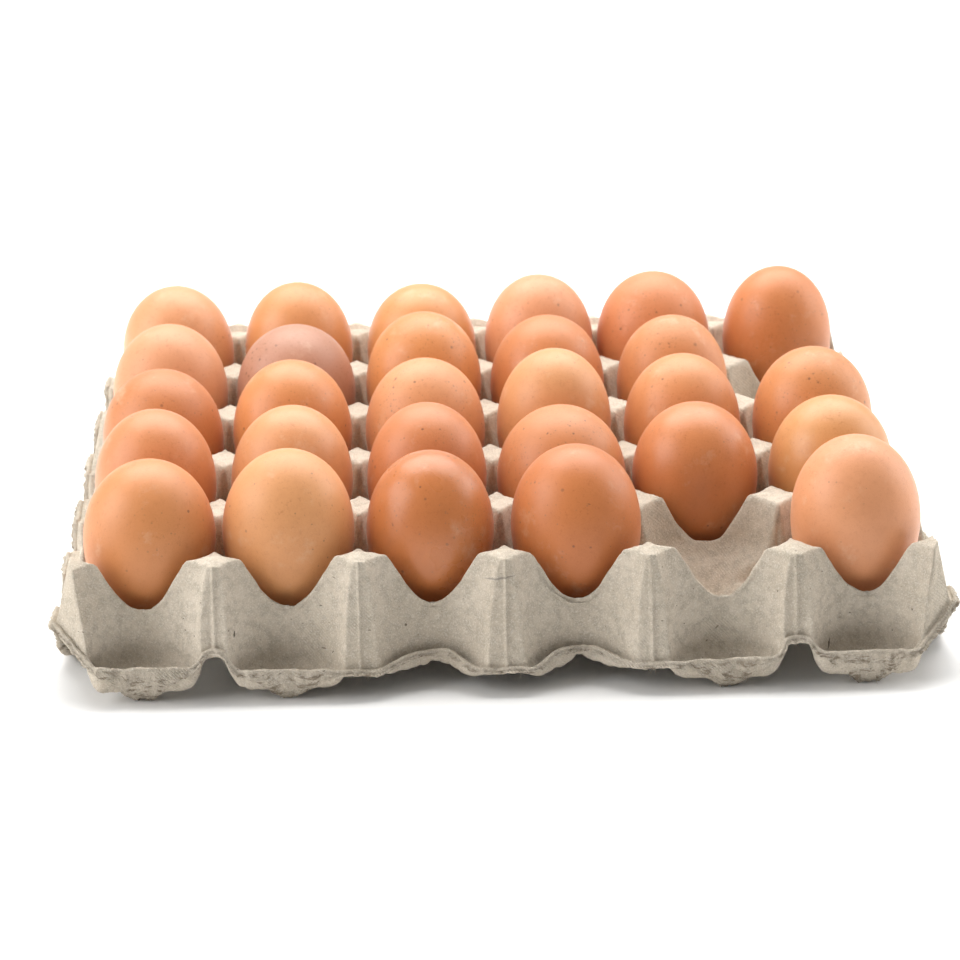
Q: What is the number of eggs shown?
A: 28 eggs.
